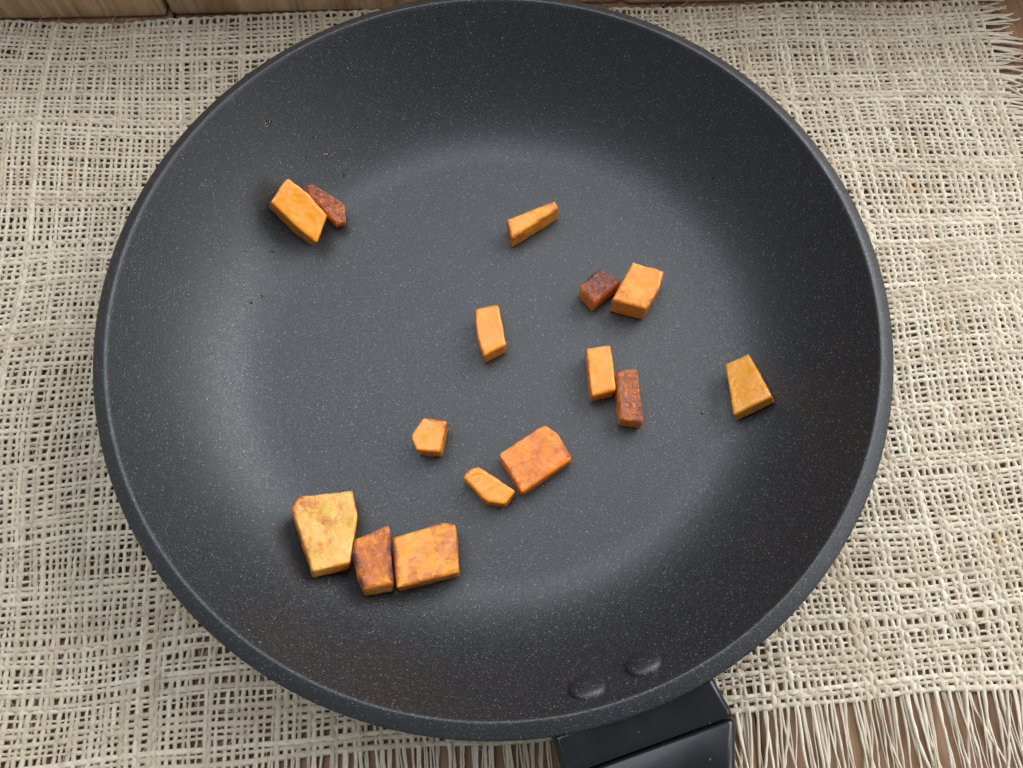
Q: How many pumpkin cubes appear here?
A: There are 15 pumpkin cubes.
